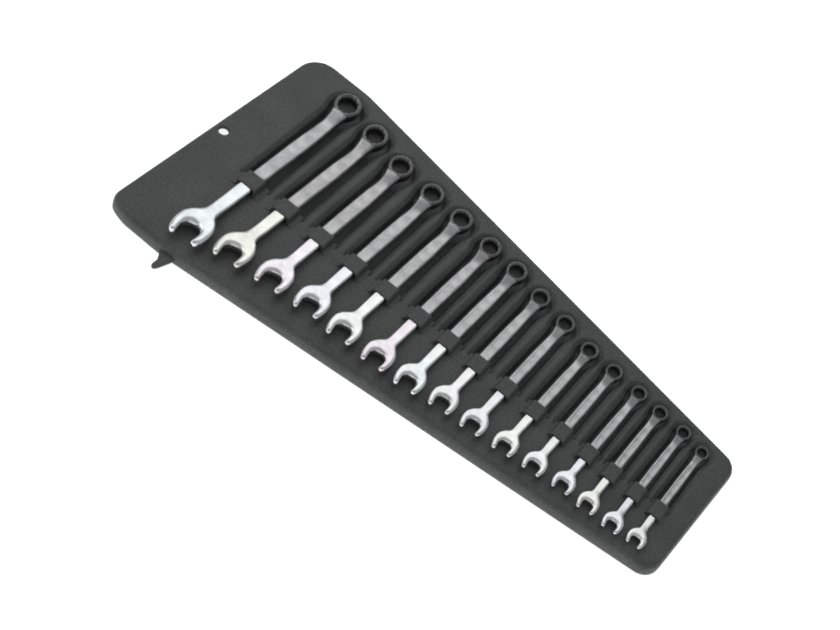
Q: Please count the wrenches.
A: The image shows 15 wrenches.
